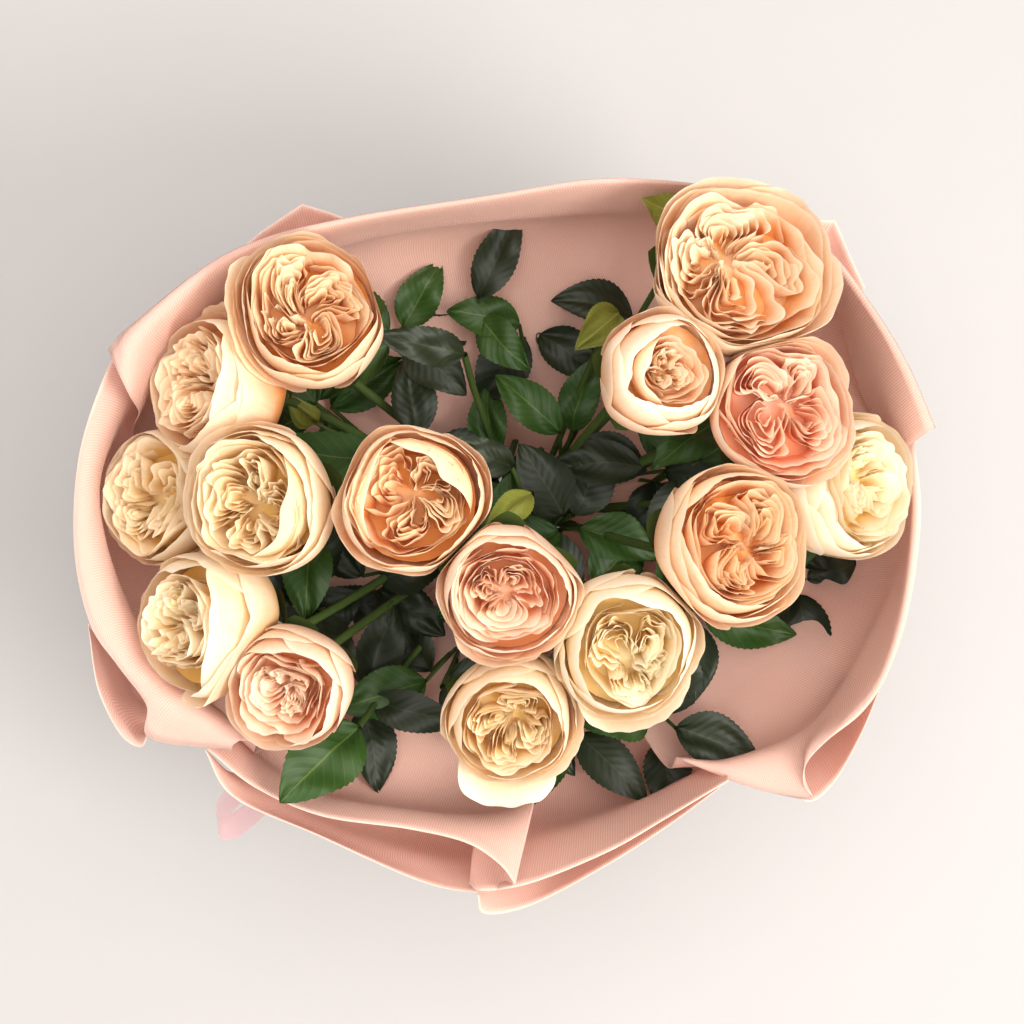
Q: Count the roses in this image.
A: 15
